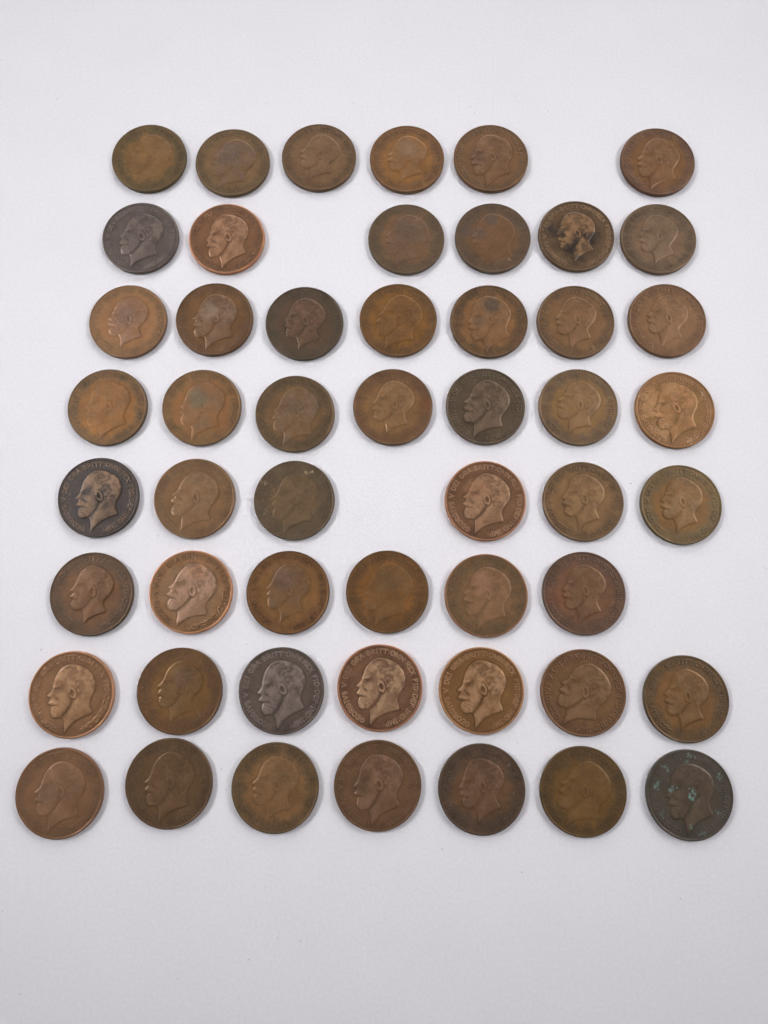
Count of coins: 52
